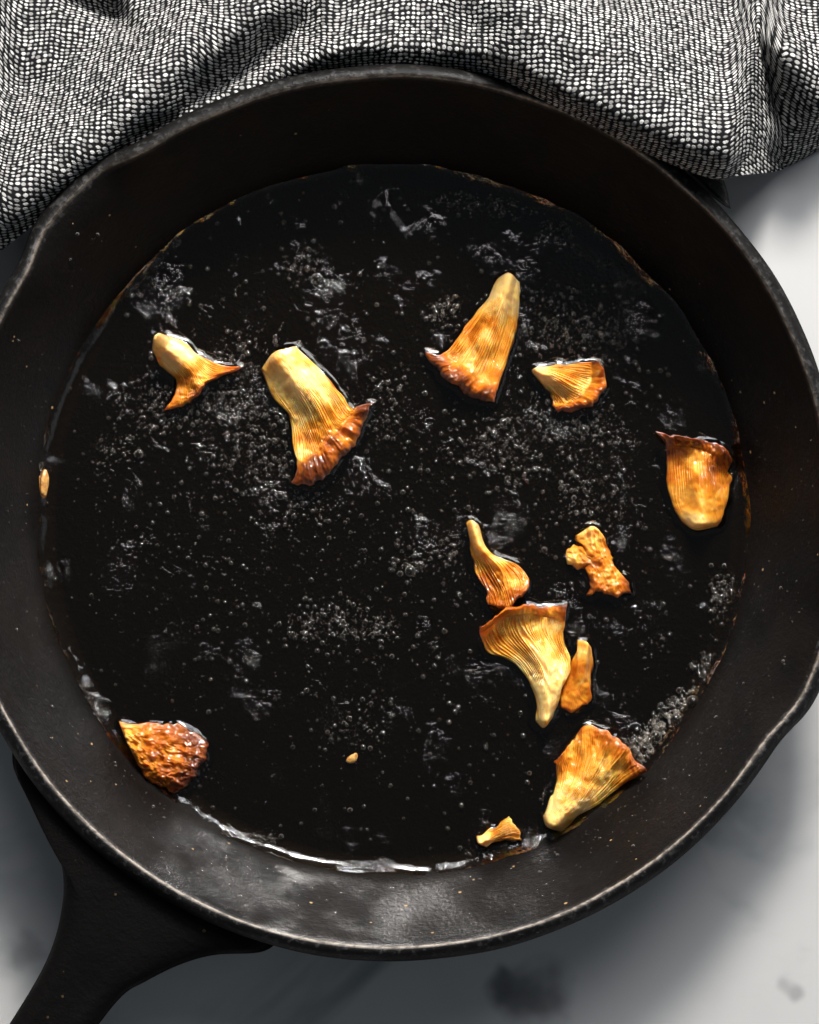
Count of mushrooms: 12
